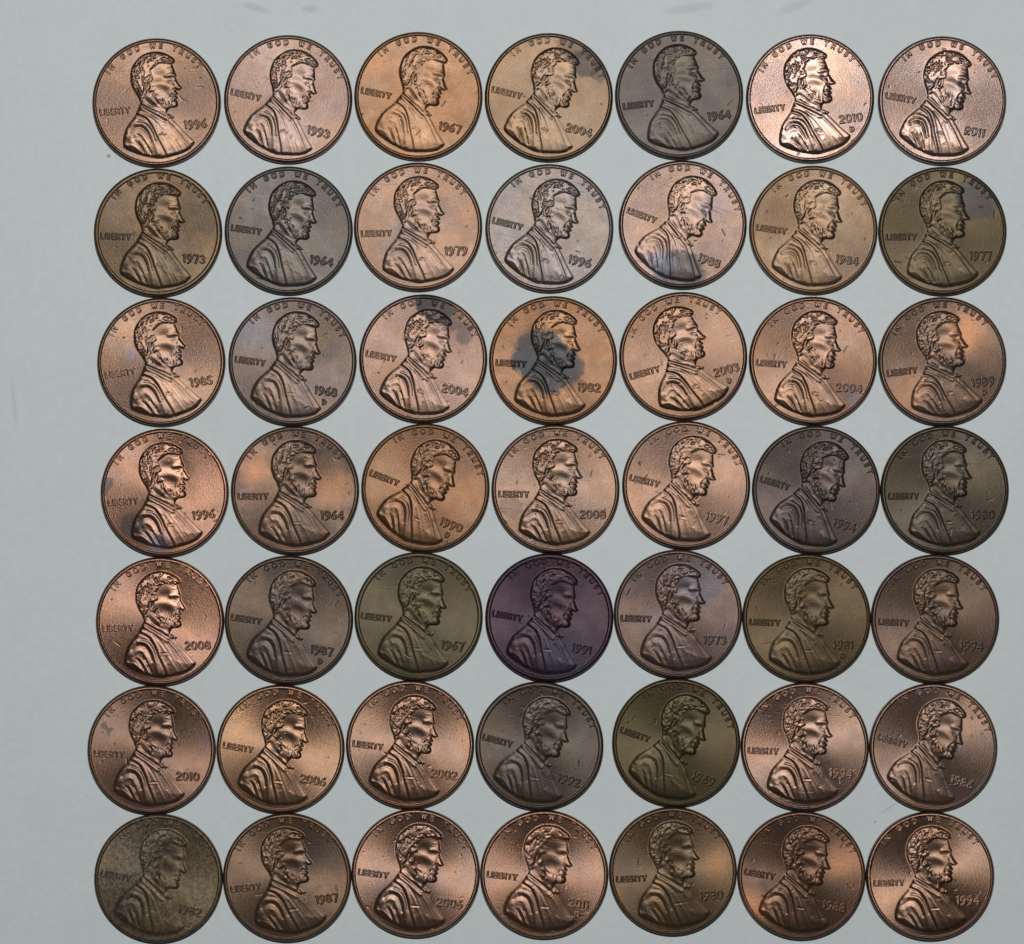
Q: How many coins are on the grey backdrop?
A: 49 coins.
